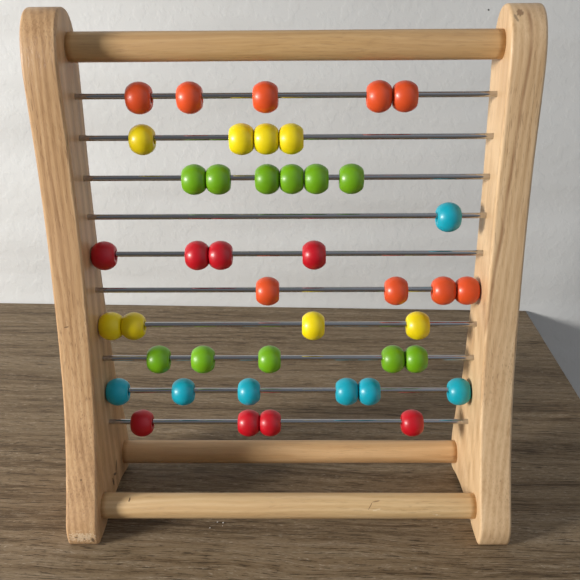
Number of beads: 43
